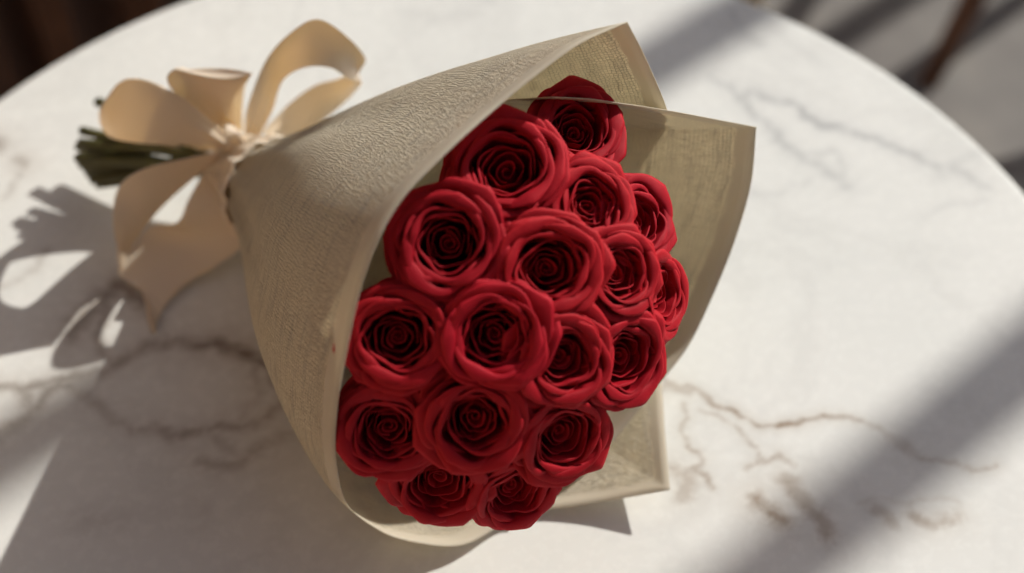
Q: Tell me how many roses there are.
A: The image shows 17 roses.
